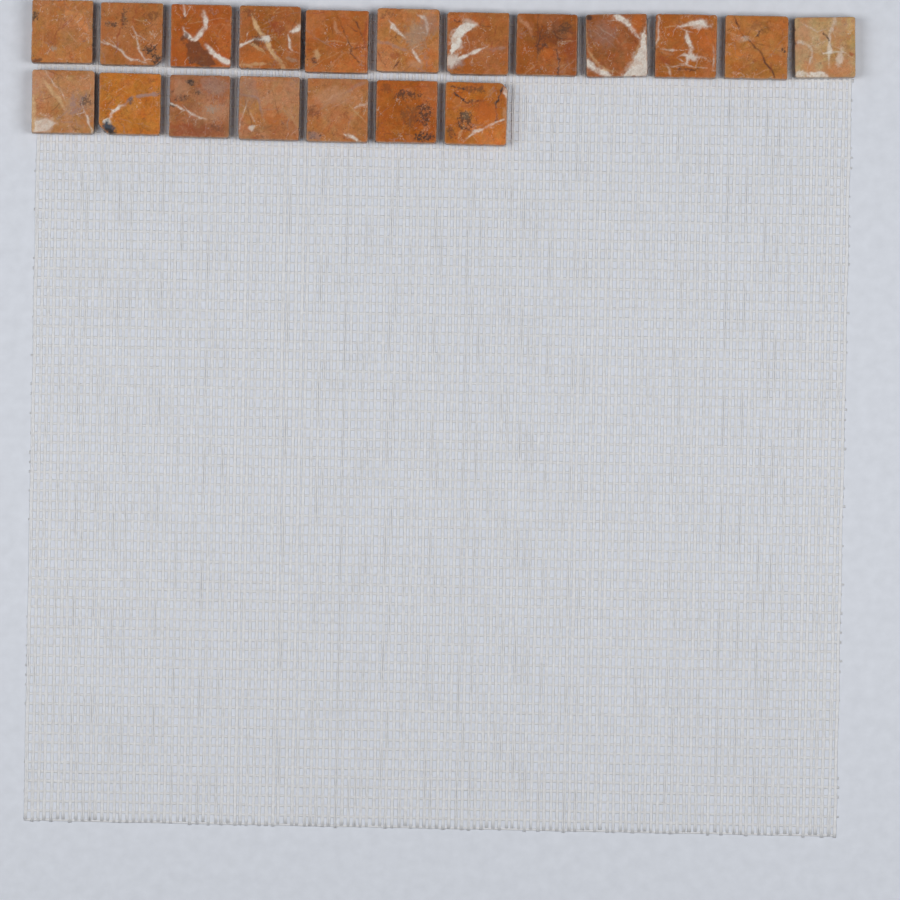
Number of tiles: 19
